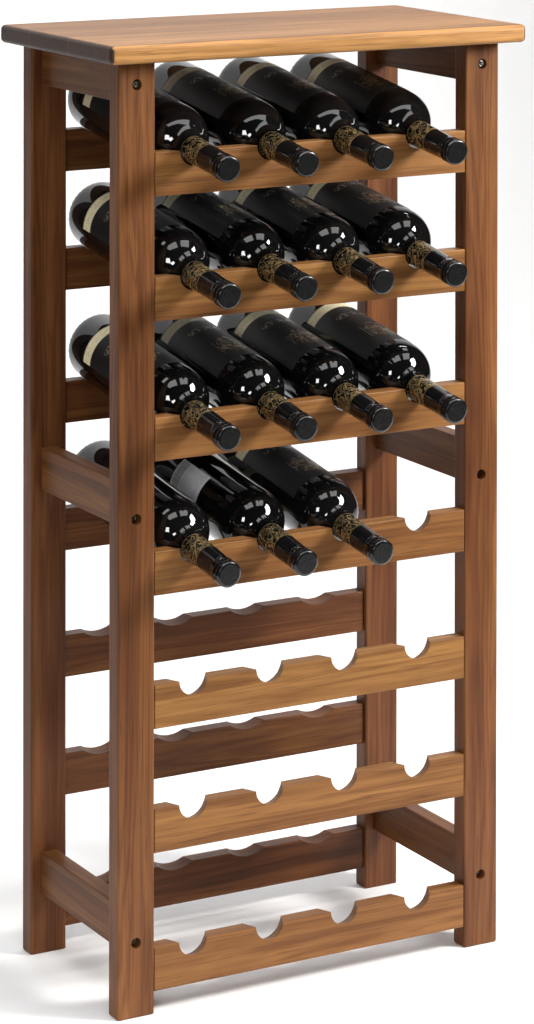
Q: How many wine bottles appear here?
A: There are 15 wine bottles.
